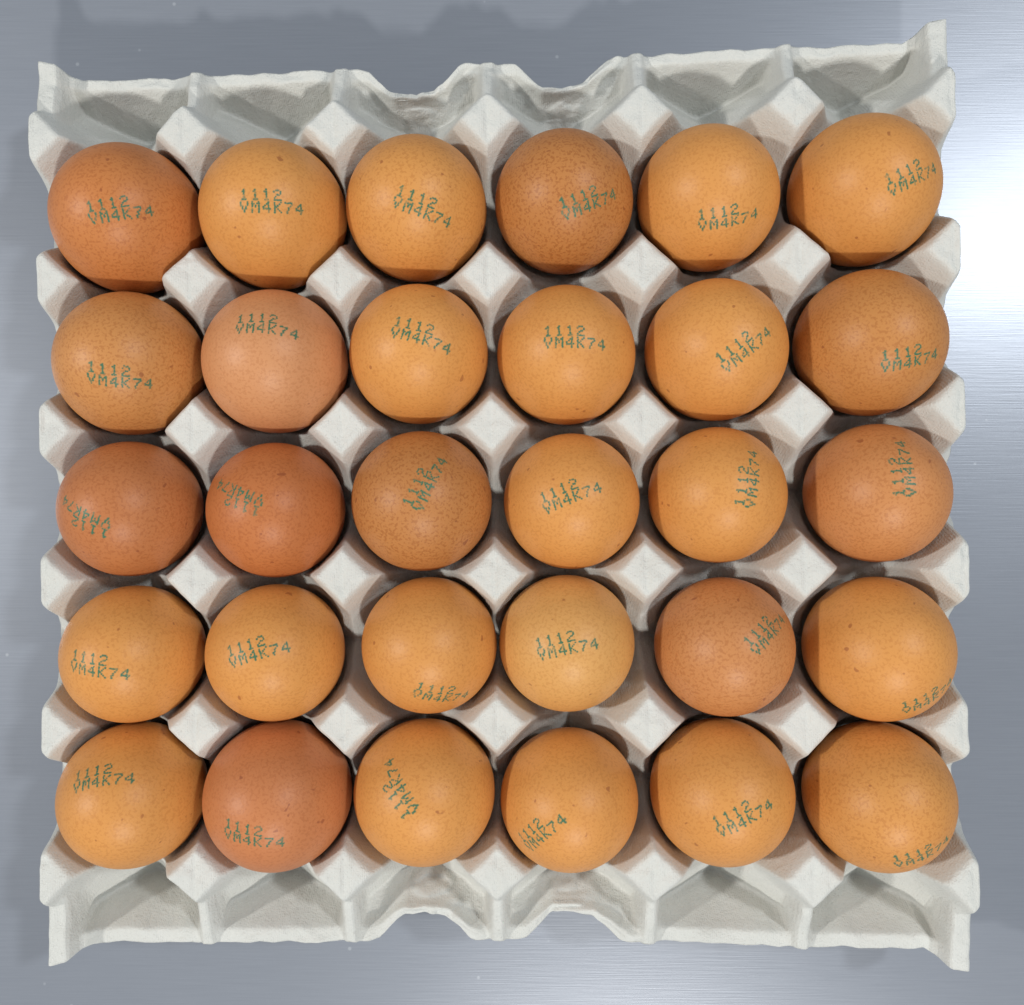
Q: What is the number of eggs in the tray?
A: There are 30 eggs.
